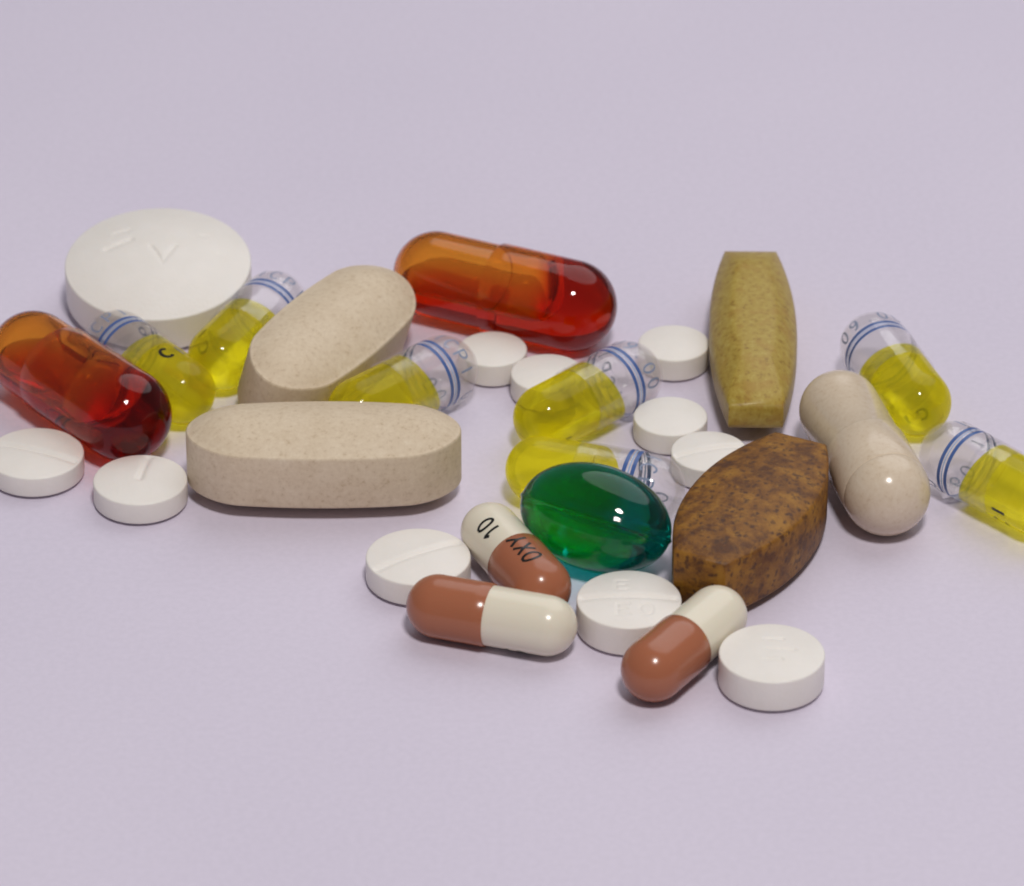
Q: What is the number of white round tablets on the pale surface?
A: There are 11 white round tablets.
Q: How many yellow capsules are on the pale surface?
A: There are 7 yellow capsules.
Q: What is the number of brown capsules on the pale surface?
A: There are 3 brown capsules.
